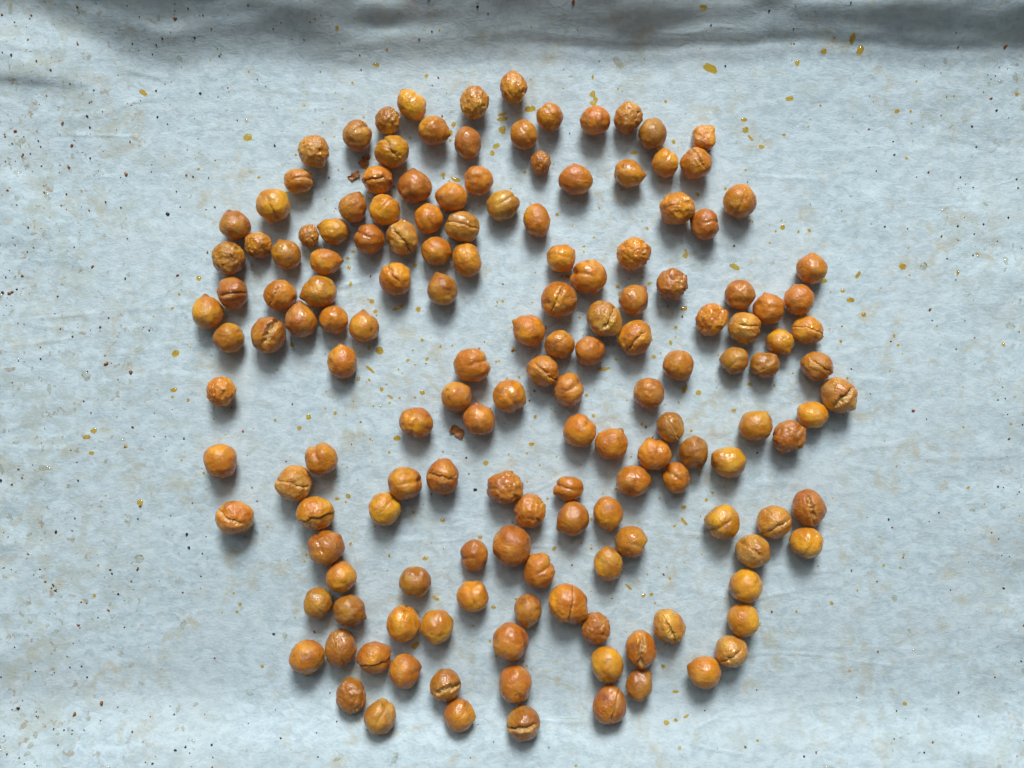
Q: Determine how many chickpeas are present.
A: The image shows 156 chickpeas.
